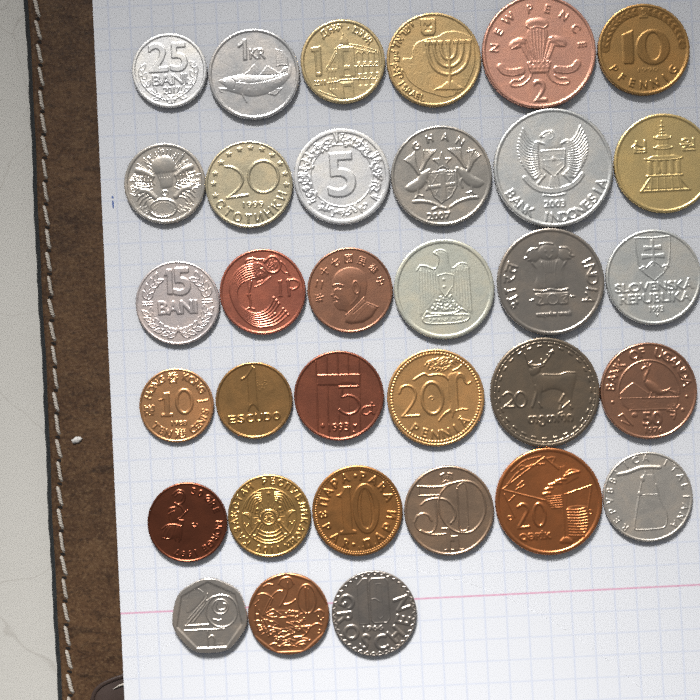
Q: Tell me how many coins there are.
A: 33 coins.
